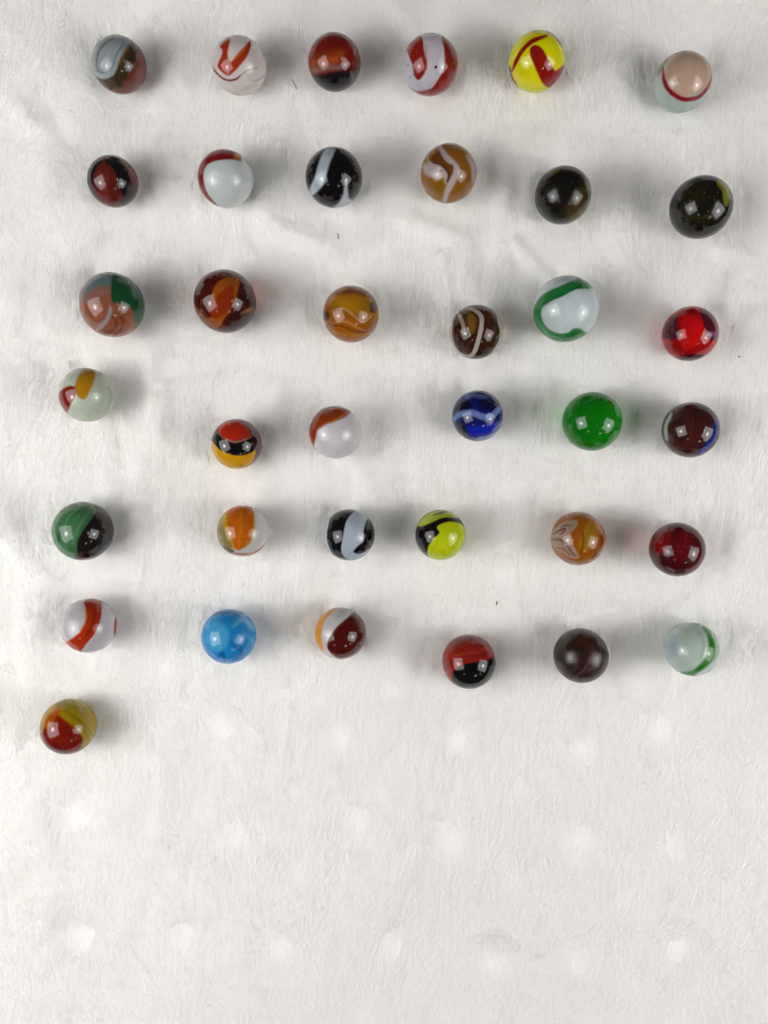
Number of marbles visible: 37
